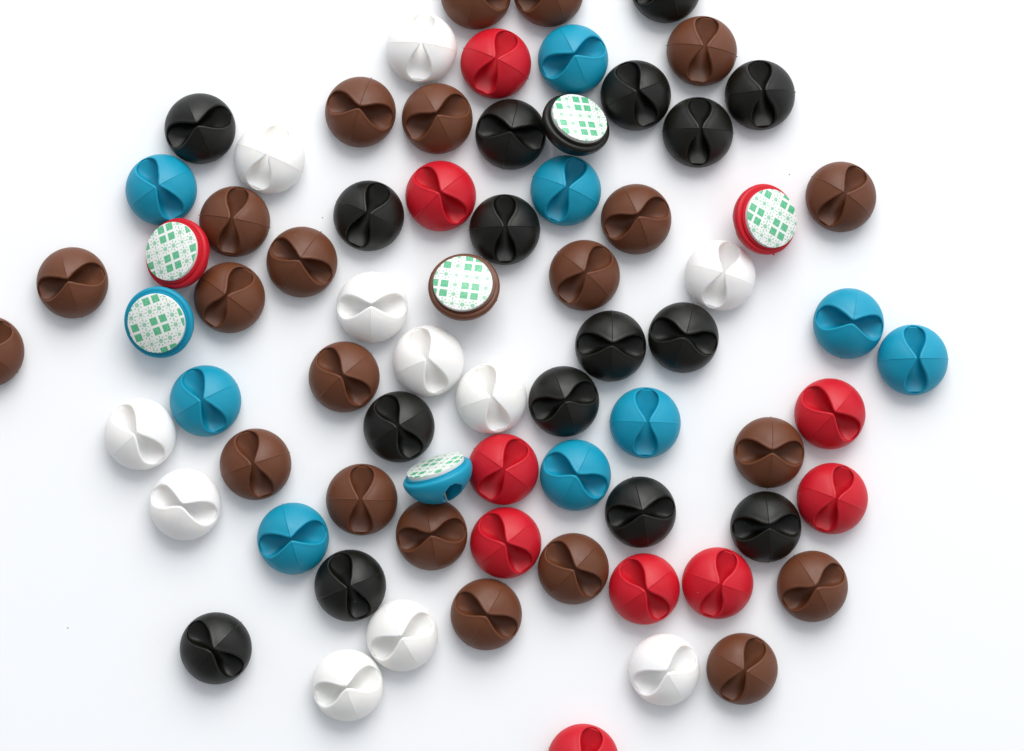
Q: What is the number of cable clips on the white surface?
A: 73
